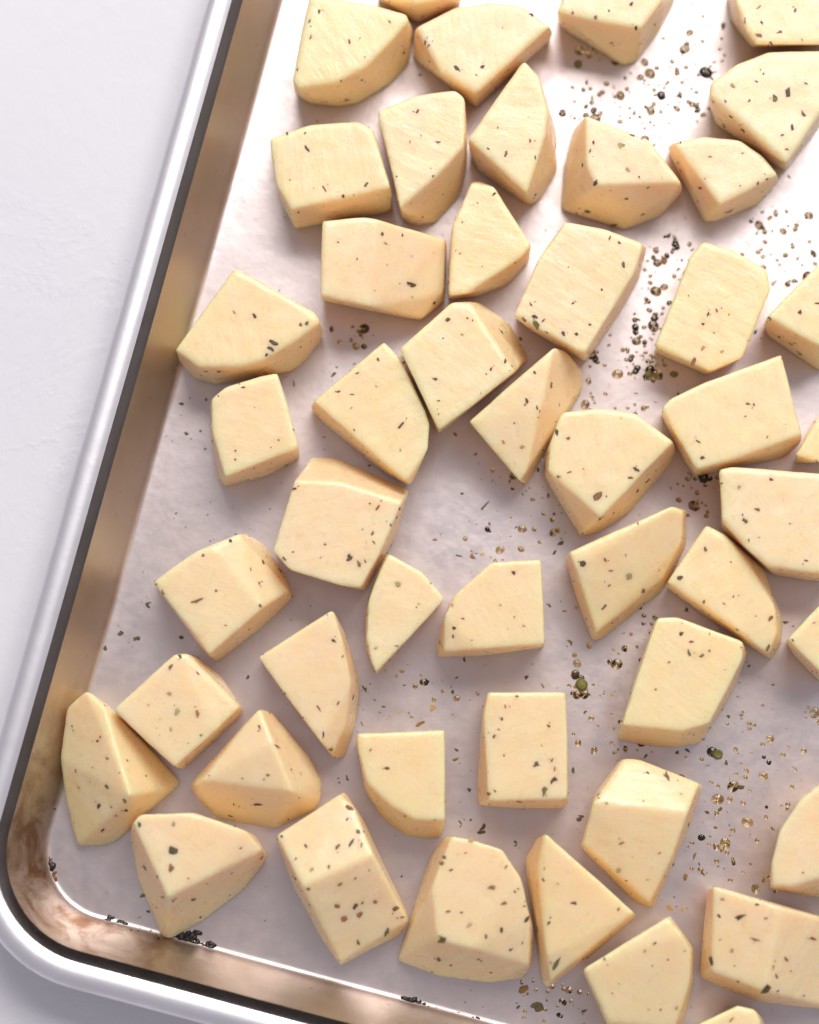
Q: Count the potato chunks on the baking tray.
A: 48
